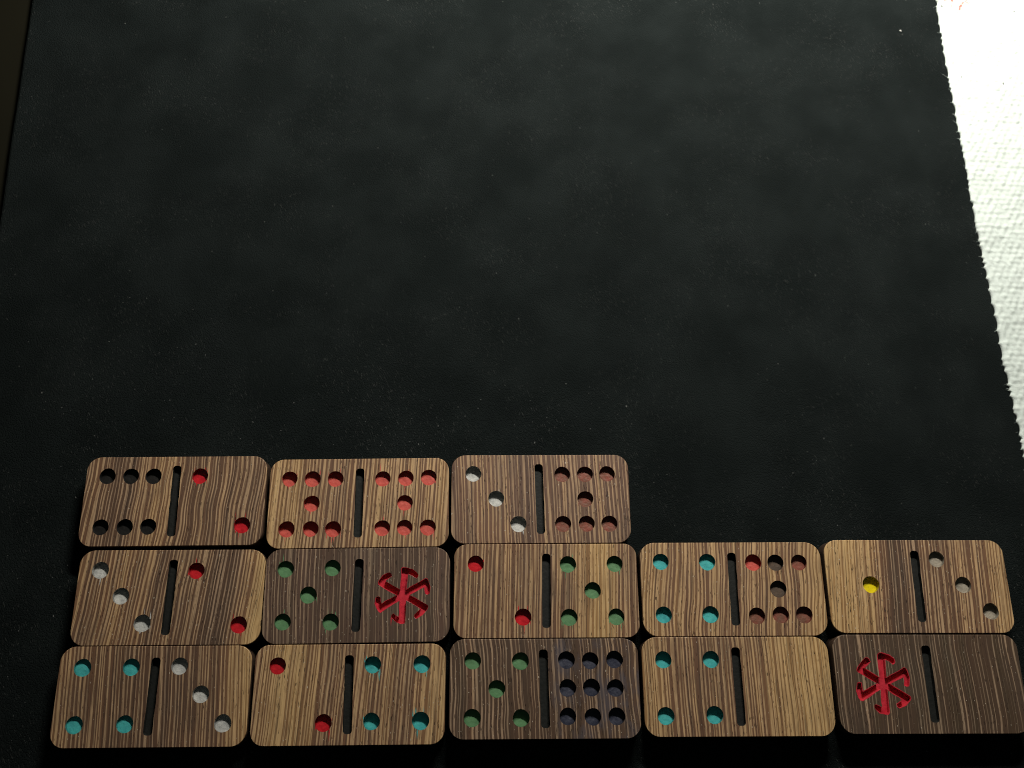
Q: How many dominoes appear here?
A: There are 13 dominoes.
